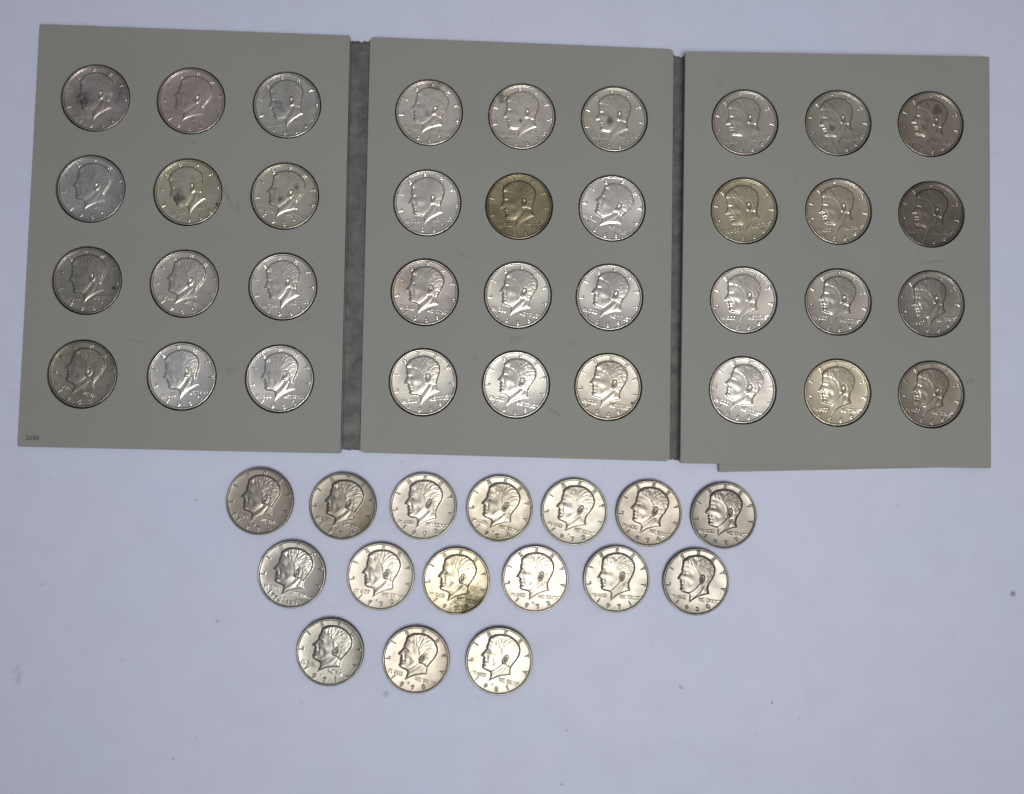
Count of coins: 52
